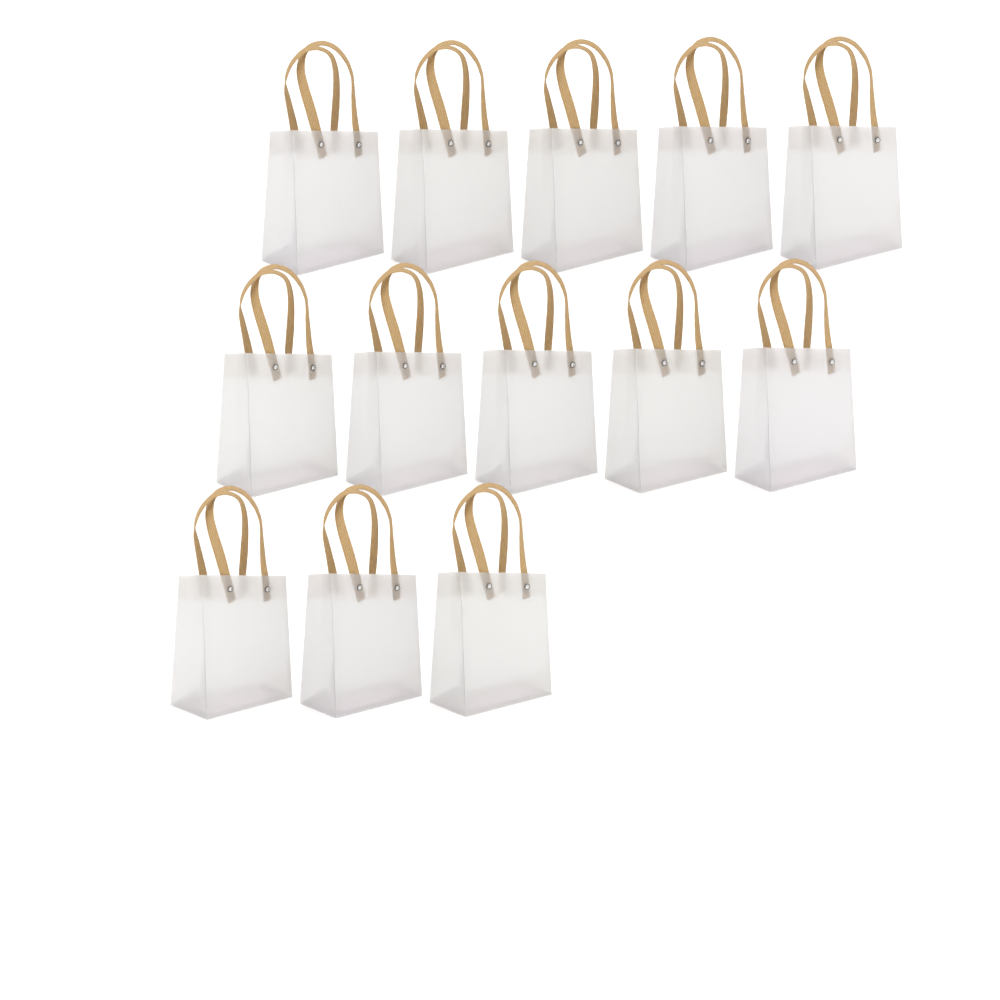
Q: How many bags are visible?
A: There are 13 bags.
